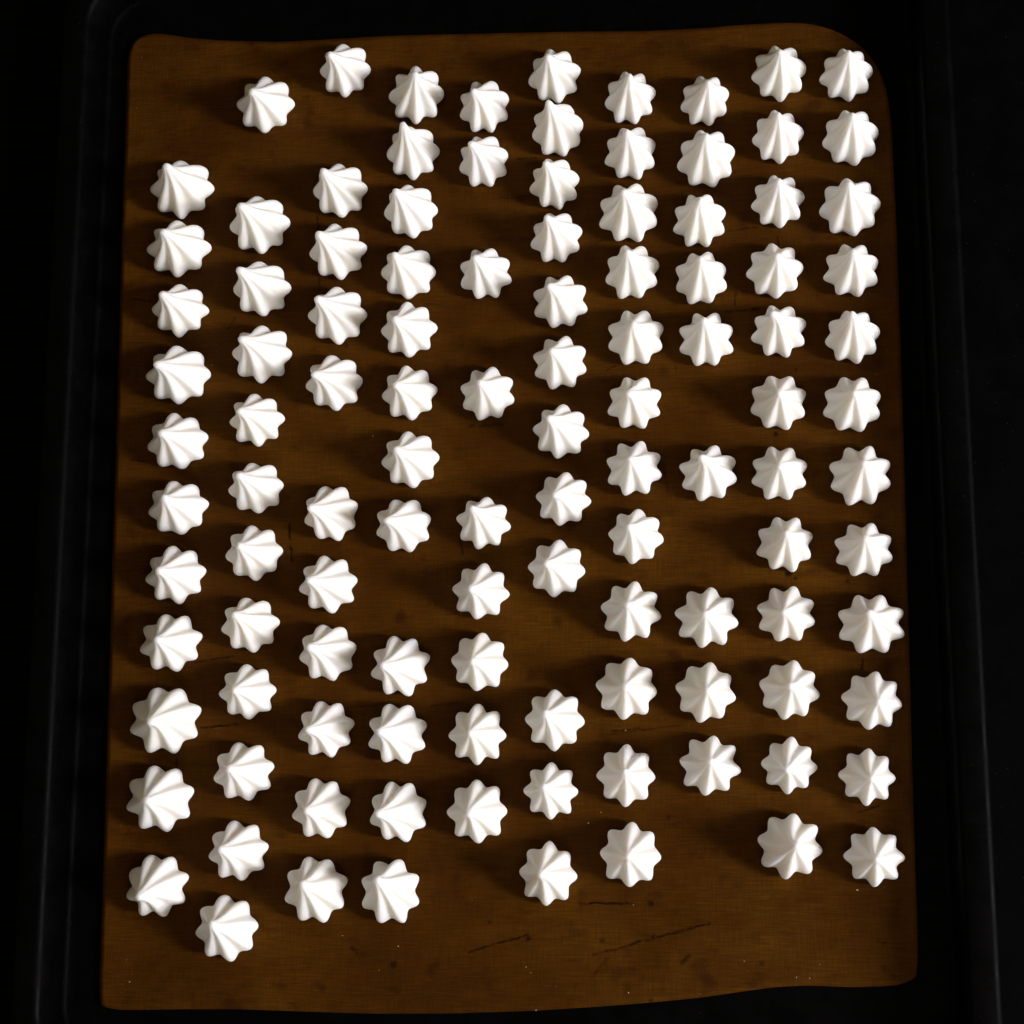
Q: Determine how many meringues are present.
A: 112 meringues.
